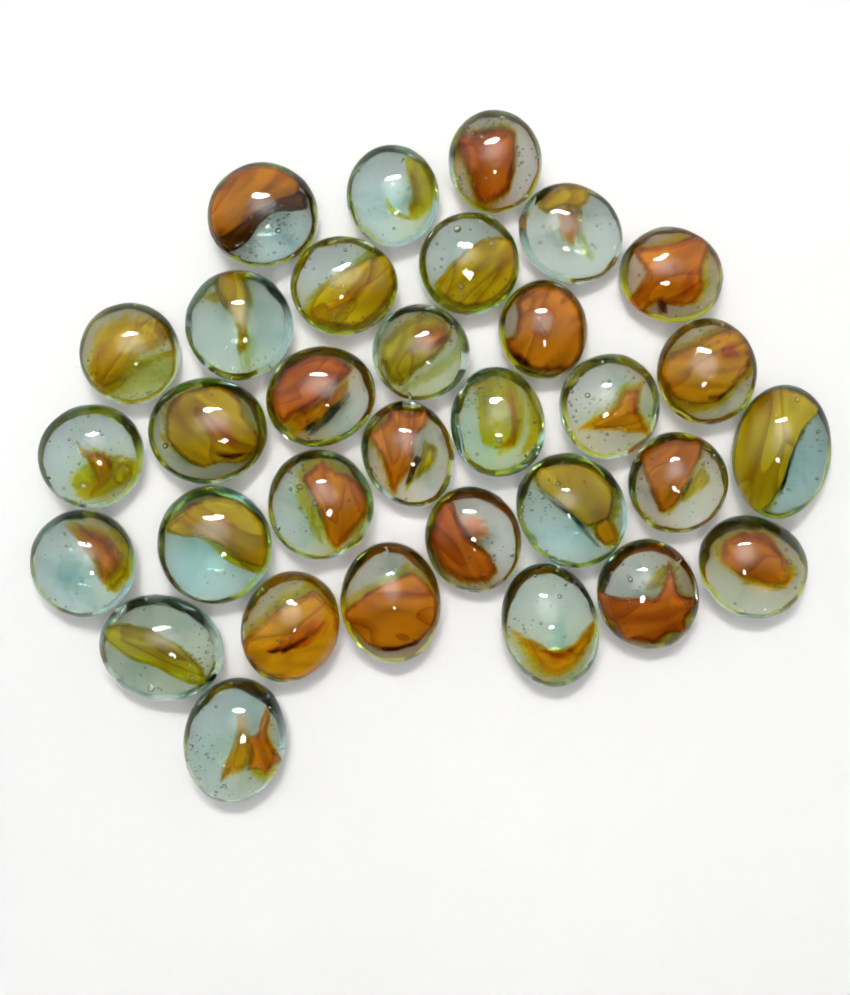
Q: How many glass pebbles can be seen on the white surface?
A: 32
